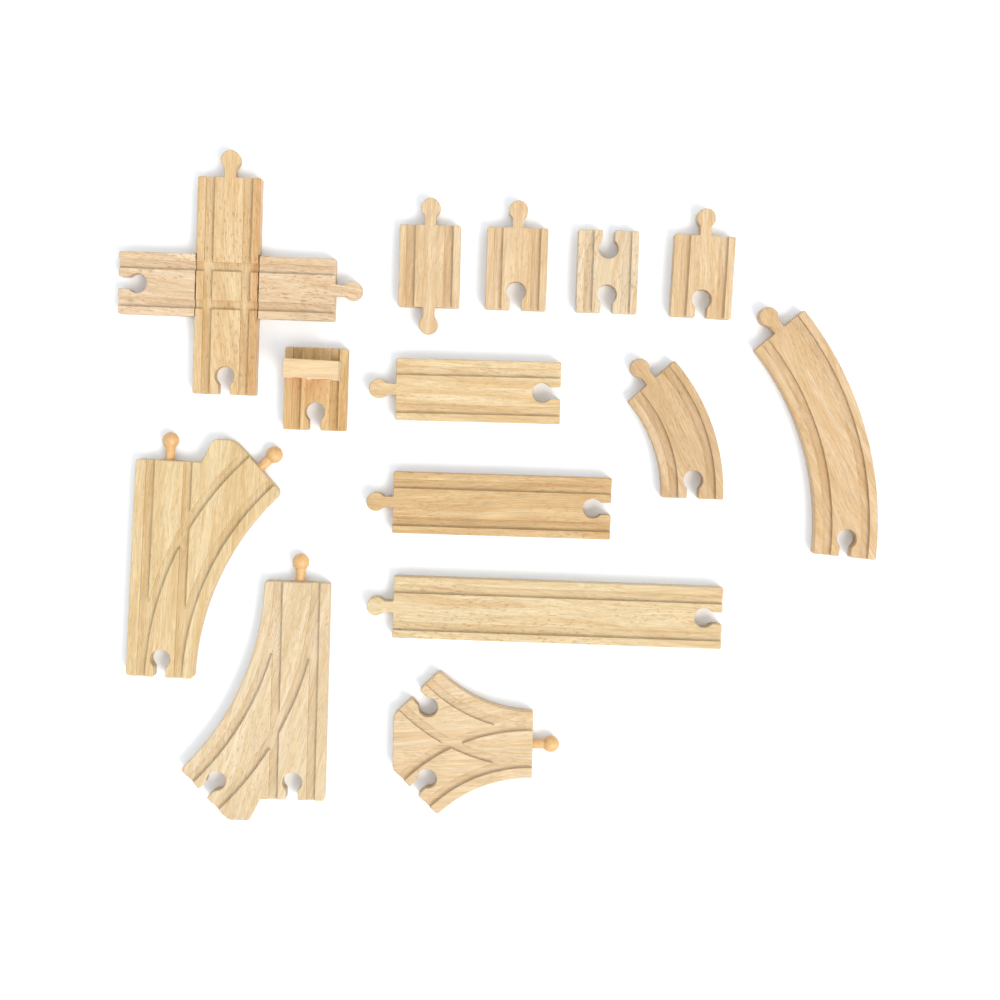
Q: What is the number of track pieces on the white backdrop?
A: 14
